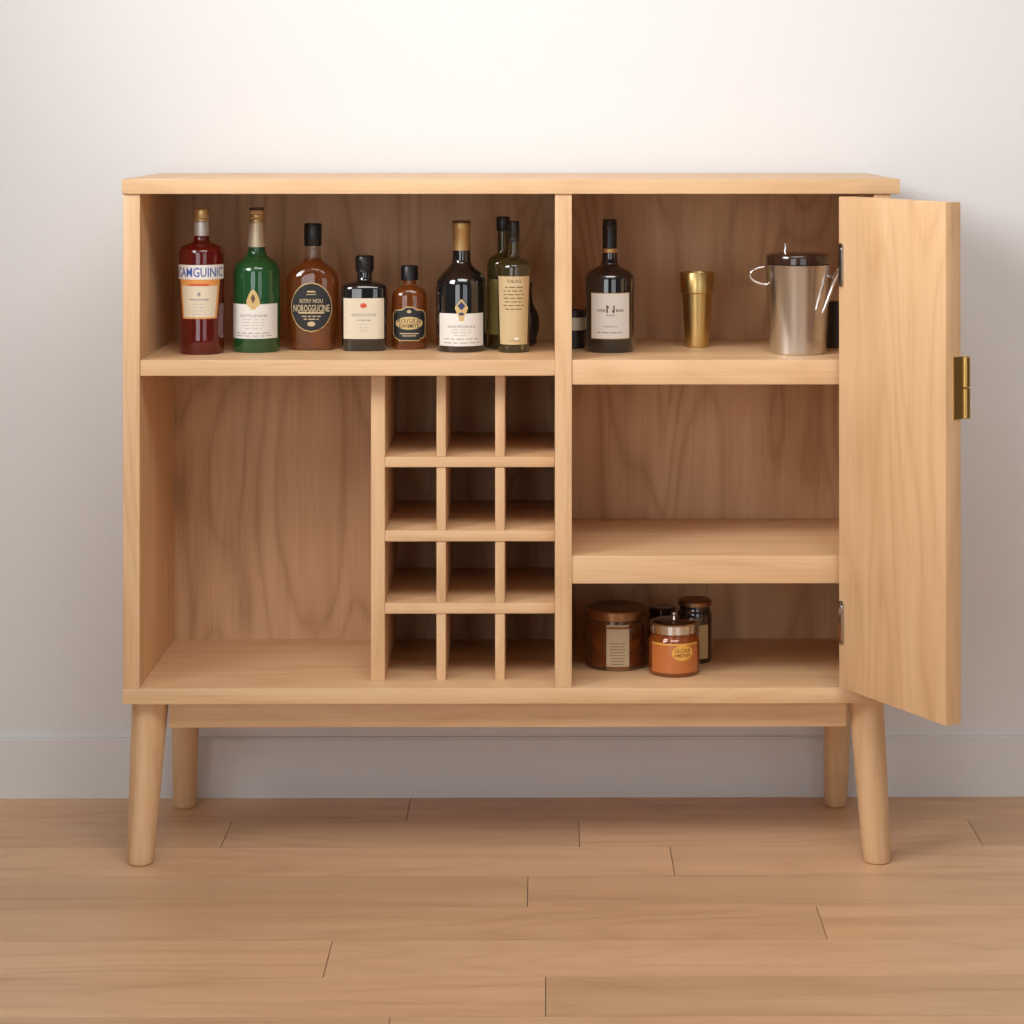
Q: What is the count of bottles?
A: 10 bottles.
